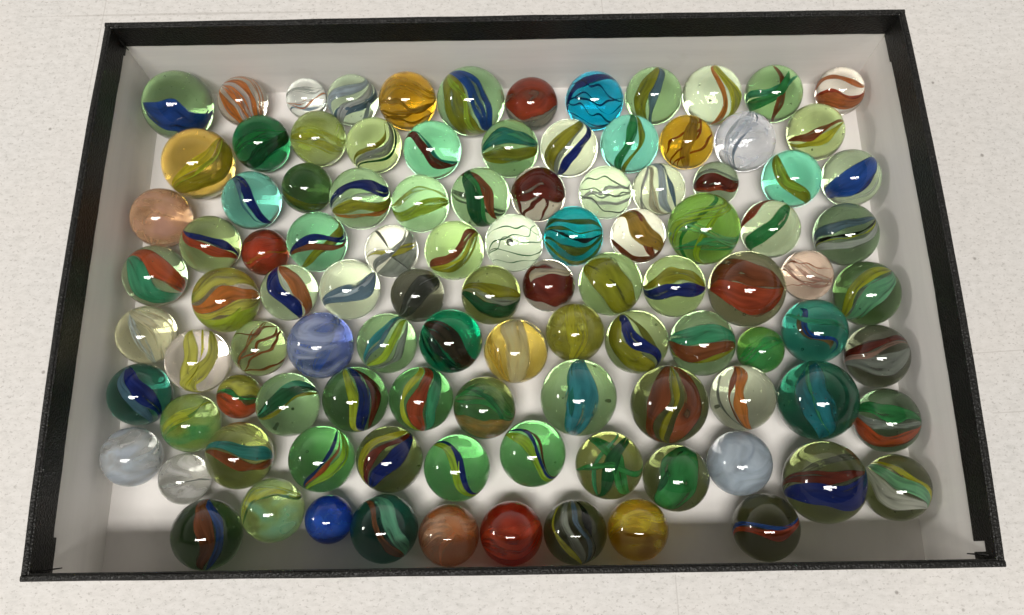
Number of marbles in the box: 104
